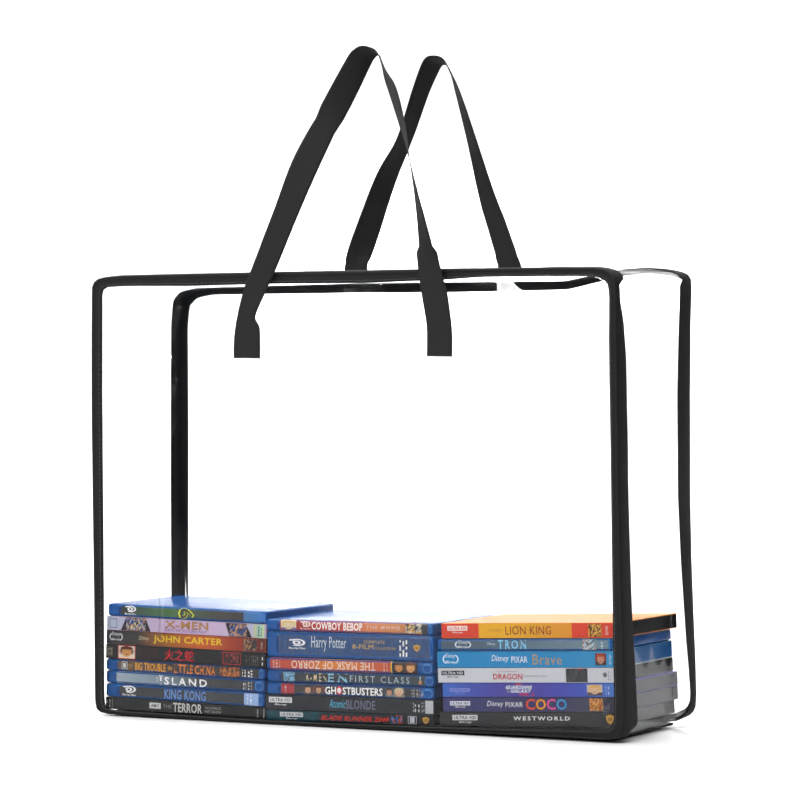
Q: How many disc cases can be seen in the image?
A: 22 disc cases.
